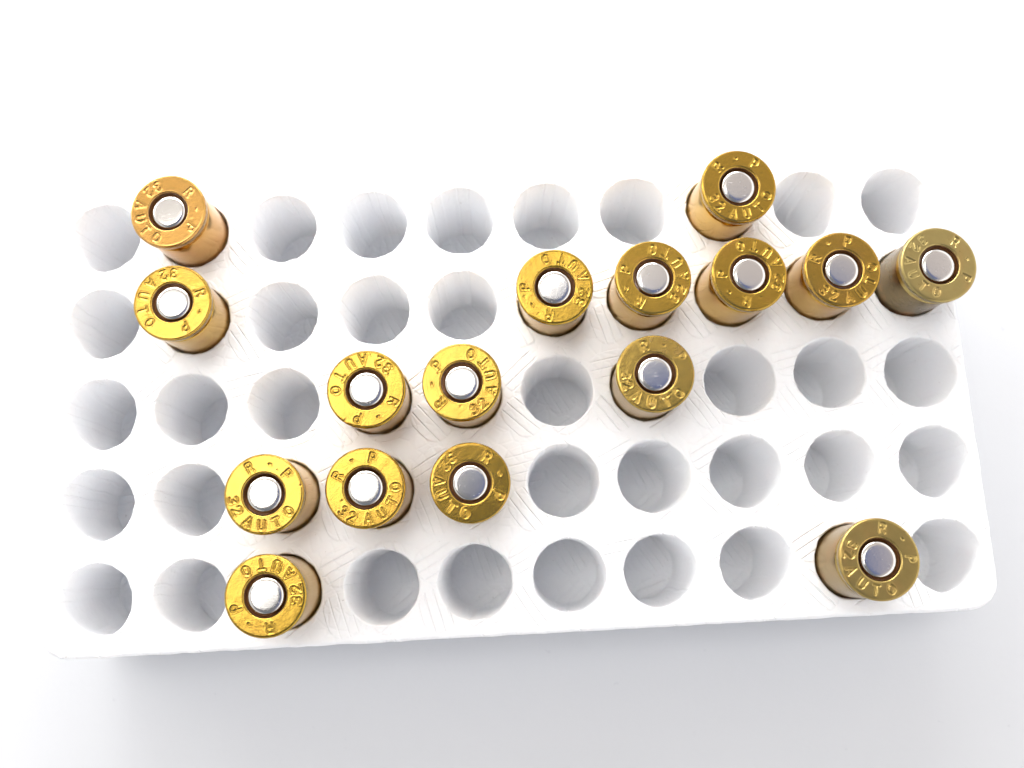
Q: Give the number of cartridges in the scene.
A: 16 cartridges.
